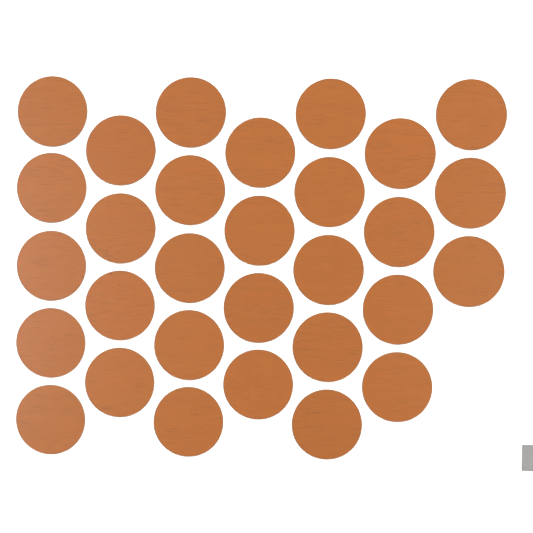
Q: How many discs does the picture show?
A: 30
